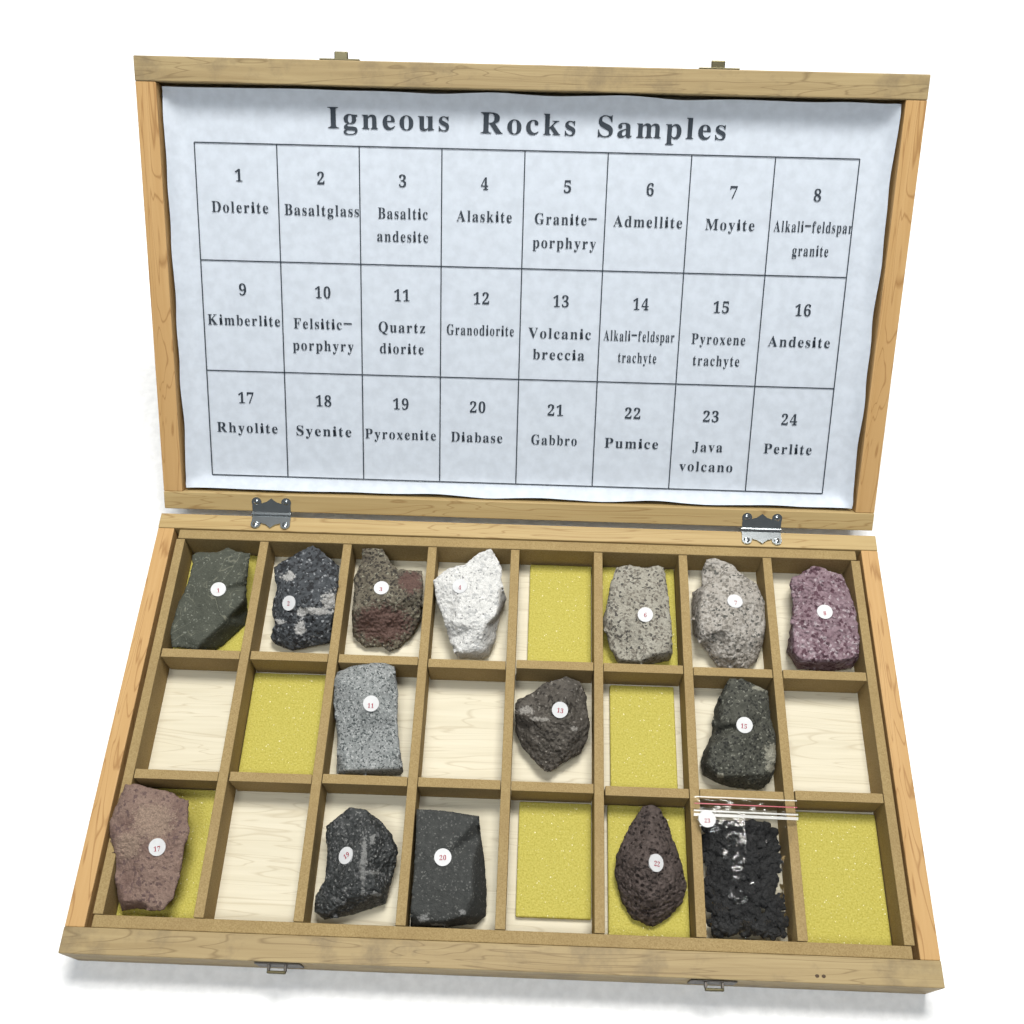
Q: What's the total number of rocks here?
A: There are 14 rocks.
